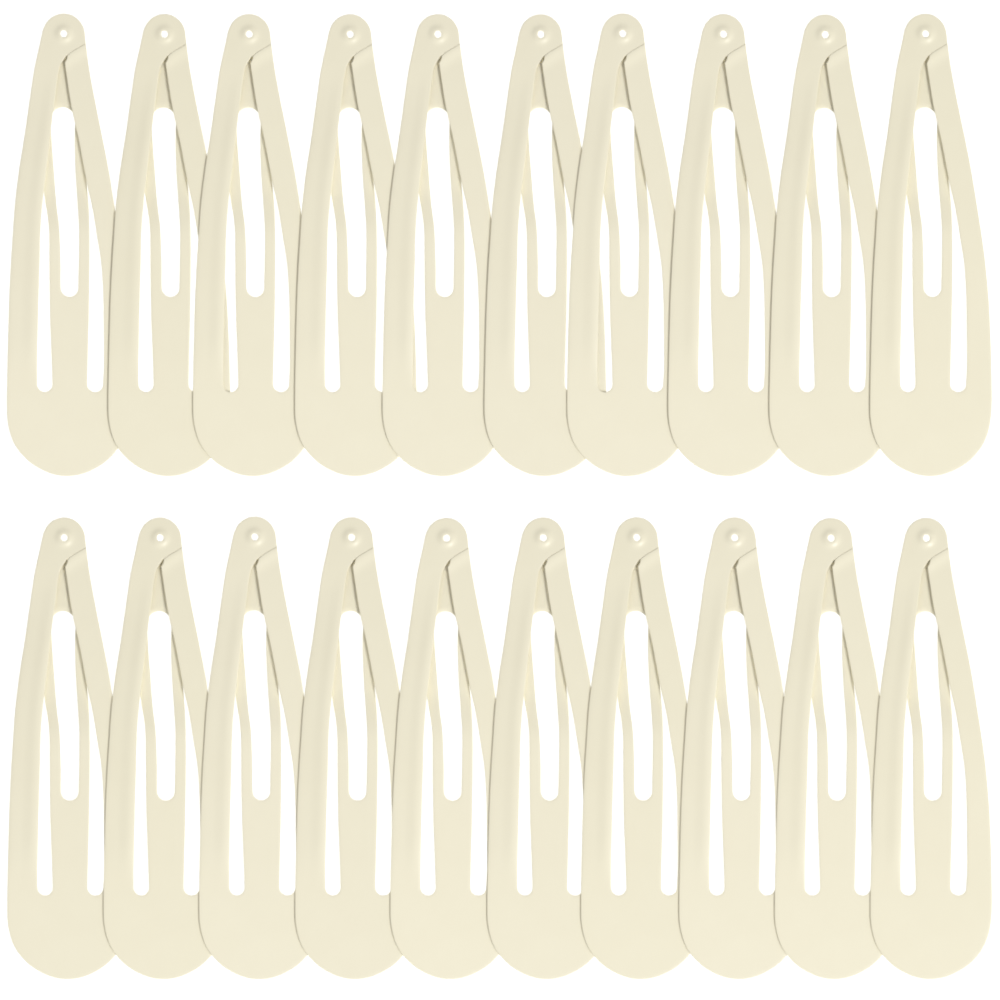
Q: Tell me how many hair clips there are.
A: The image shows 20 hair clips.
